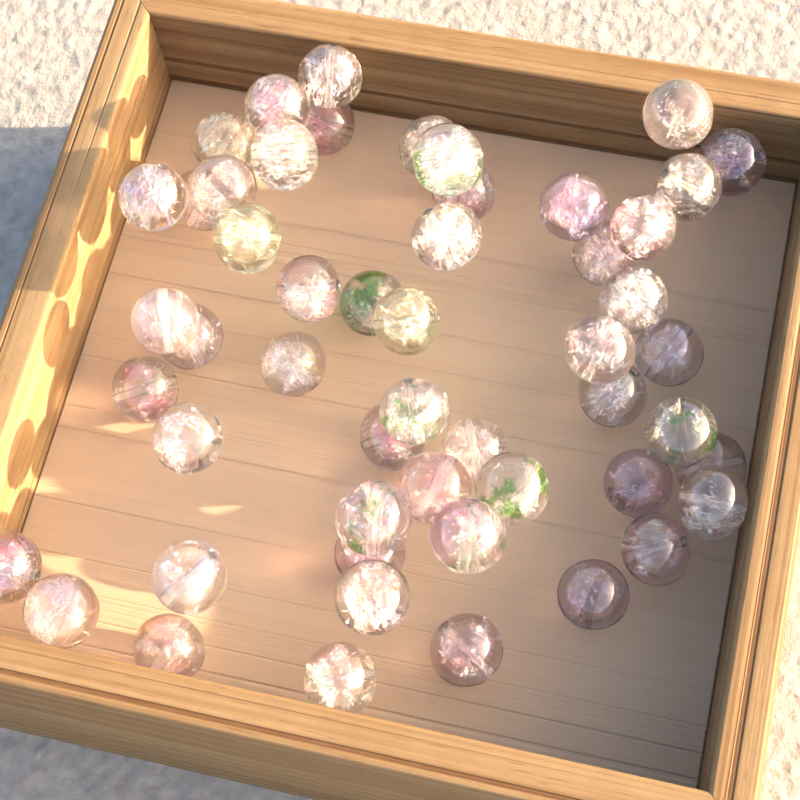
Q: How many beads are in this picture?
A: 52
